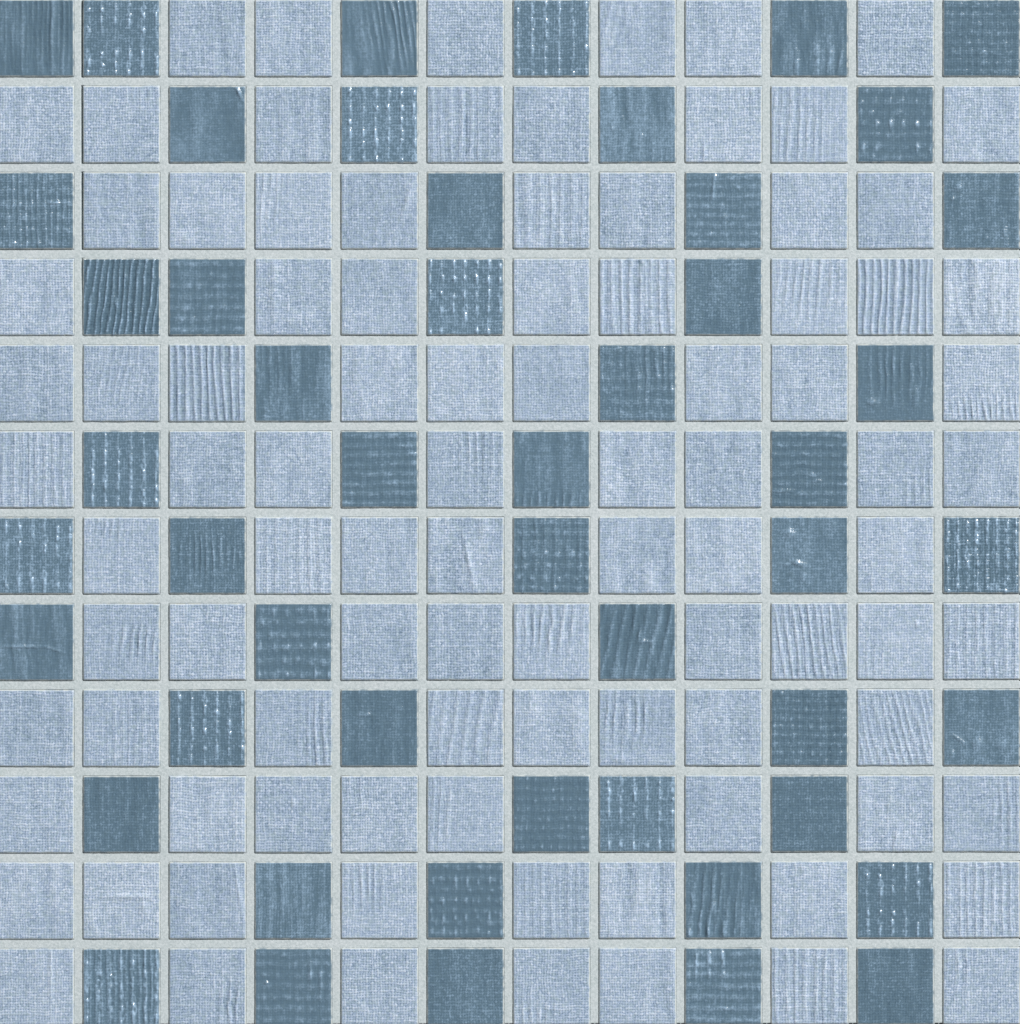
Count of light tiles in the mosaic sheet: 94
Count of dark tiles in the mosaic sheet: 50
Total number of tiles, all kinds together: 144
